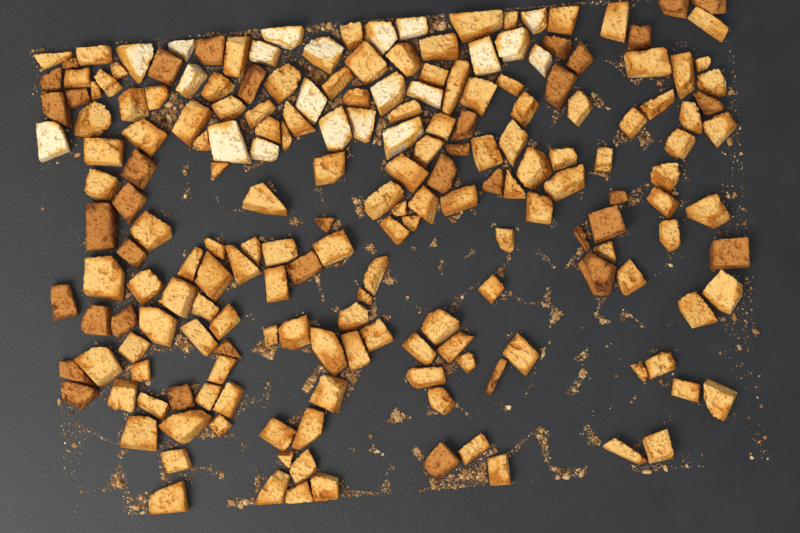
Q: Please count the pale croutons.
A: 21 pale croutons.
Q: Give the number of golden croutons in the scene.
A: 139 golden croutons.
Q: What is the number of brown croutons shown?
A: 38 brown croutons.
